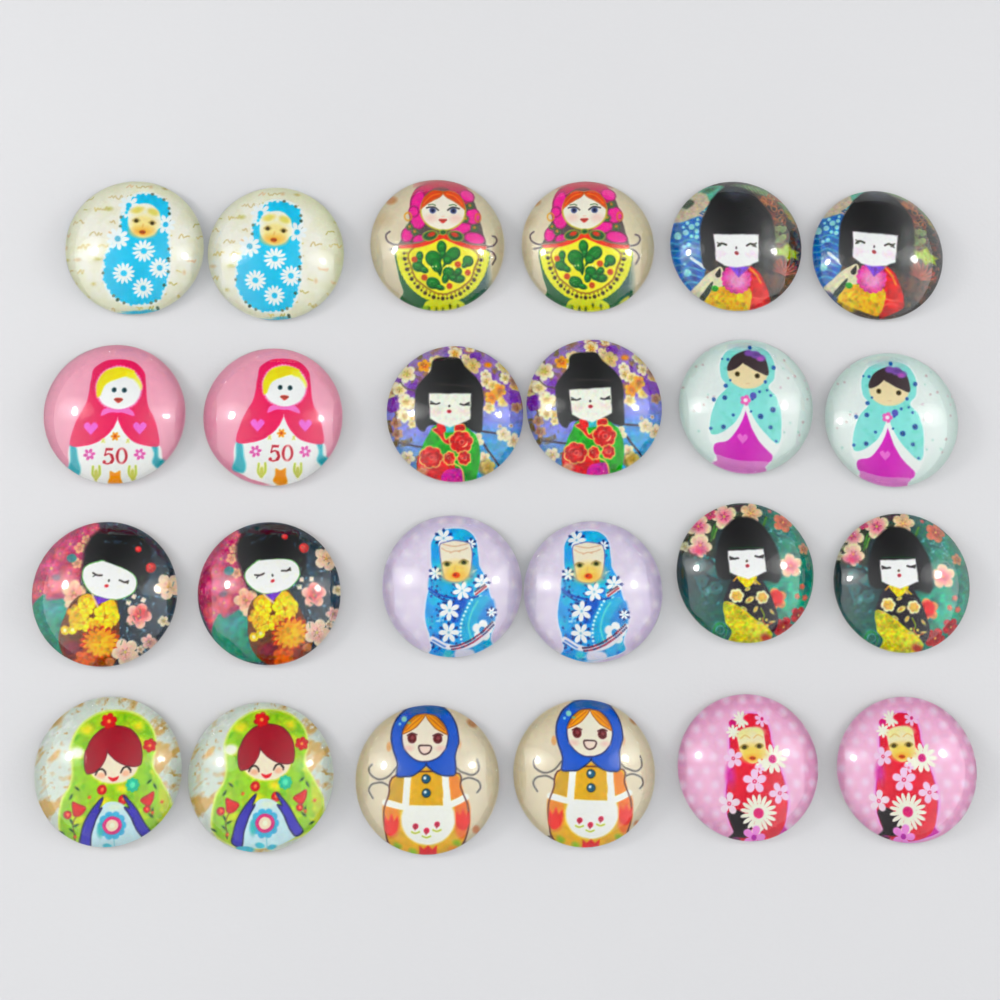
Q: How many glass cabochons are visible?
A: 24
